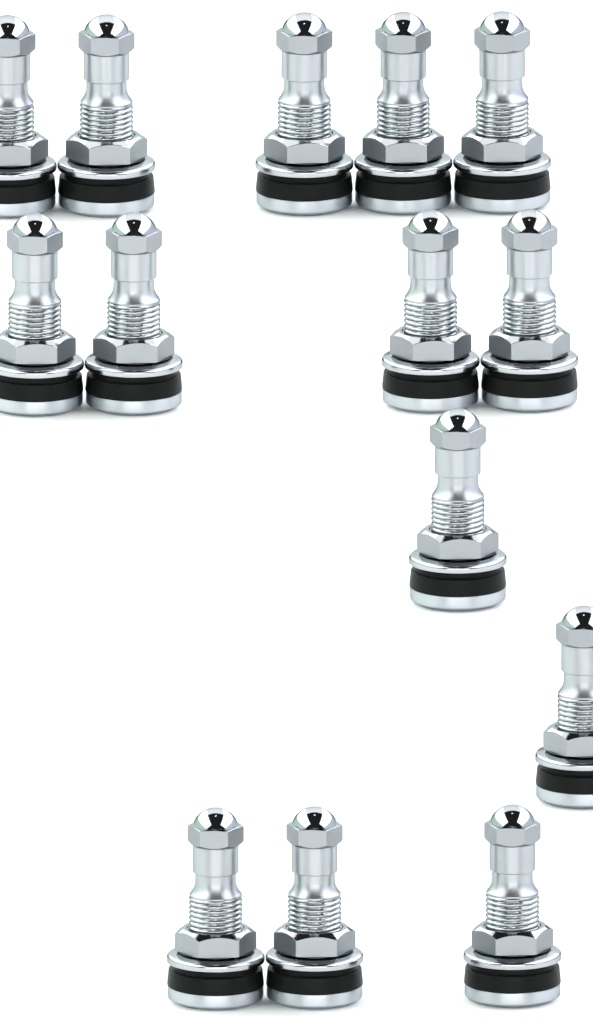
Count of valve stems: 14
